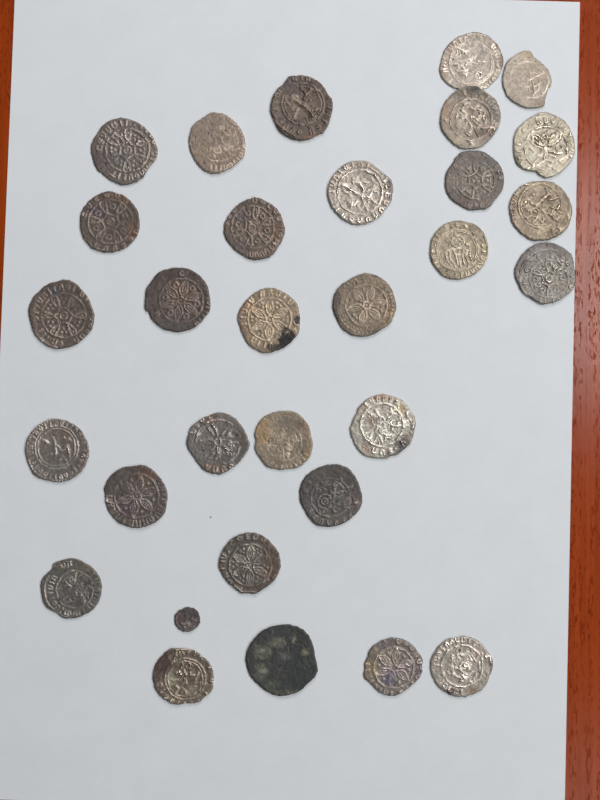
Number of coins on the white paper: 31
